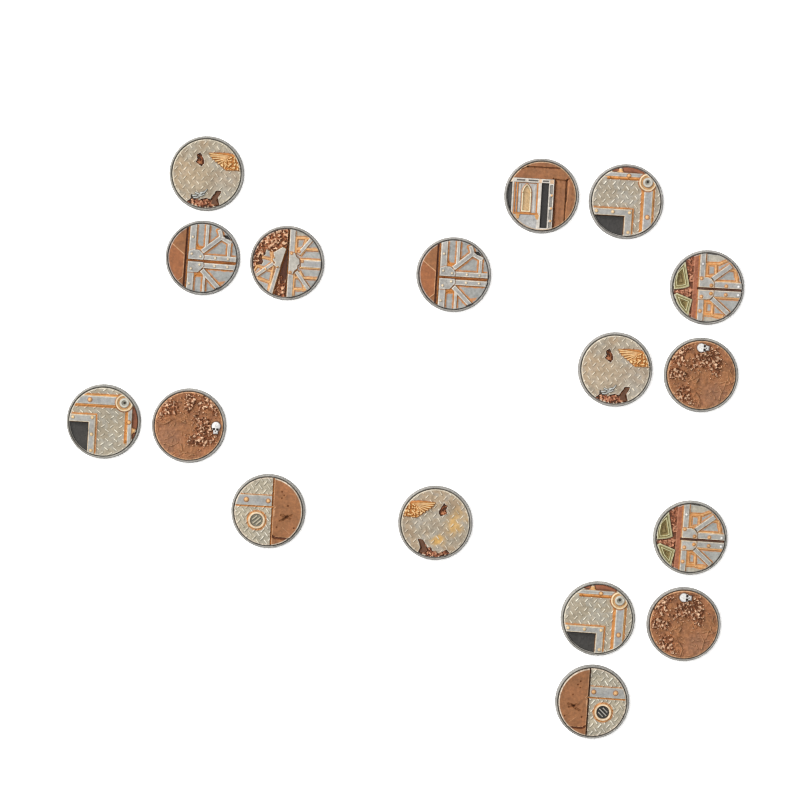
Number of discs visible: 17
